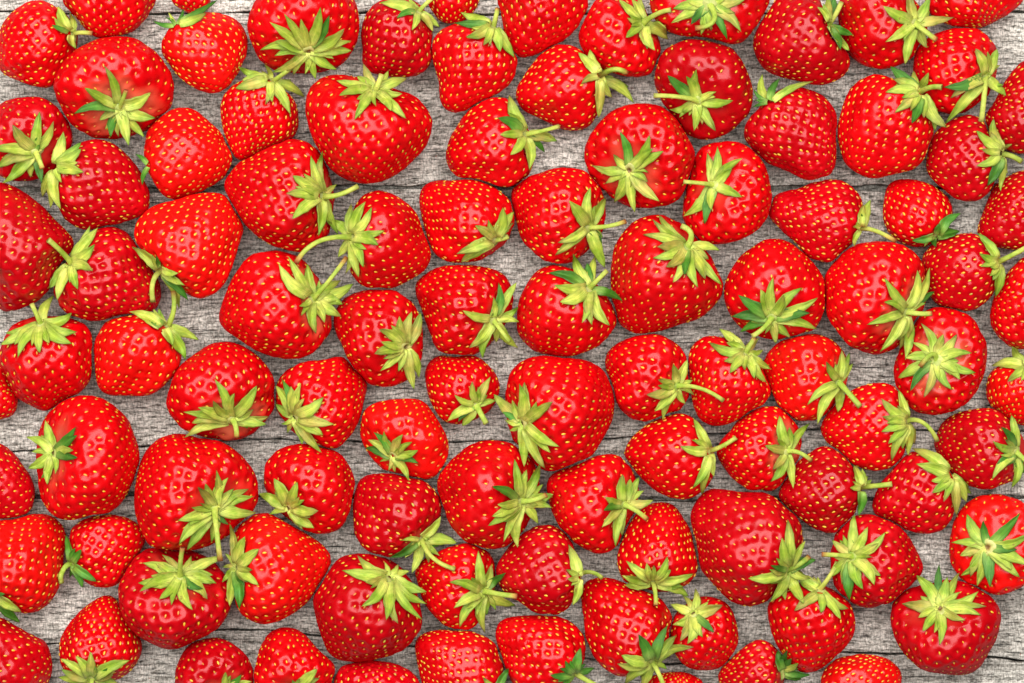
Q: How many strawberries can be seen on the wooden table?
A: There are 100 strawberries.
